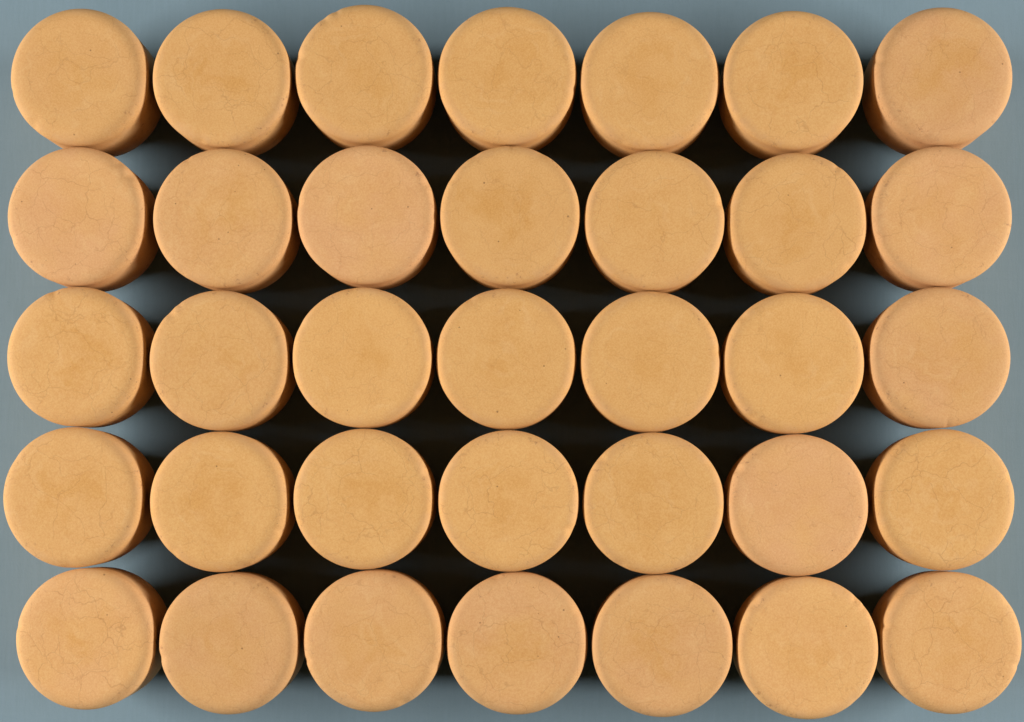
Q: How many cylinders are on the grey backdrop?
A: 35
